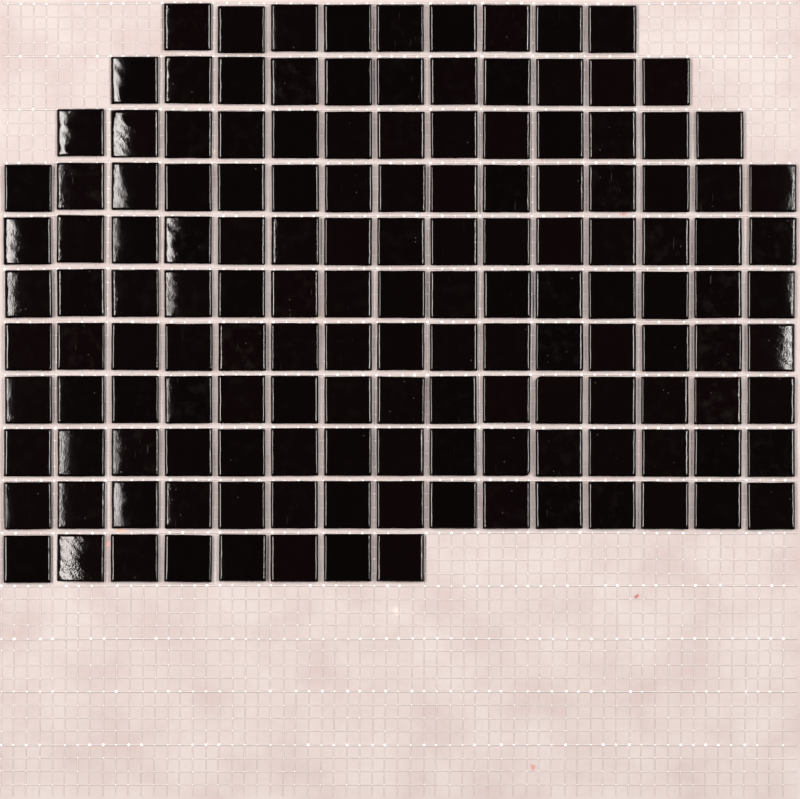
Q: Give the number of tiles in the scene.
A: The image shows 146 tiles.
